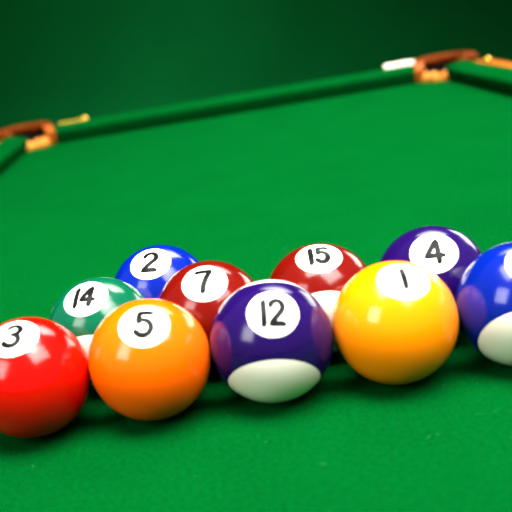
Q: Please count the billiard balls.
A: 10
